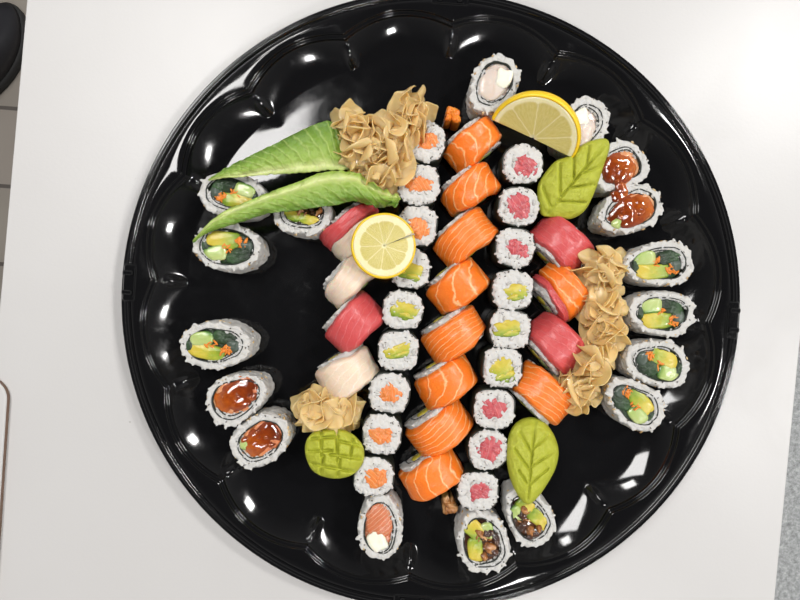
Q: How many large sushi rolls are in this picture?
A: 17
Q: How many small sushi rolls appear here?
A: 18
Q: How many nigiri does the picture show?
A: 16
